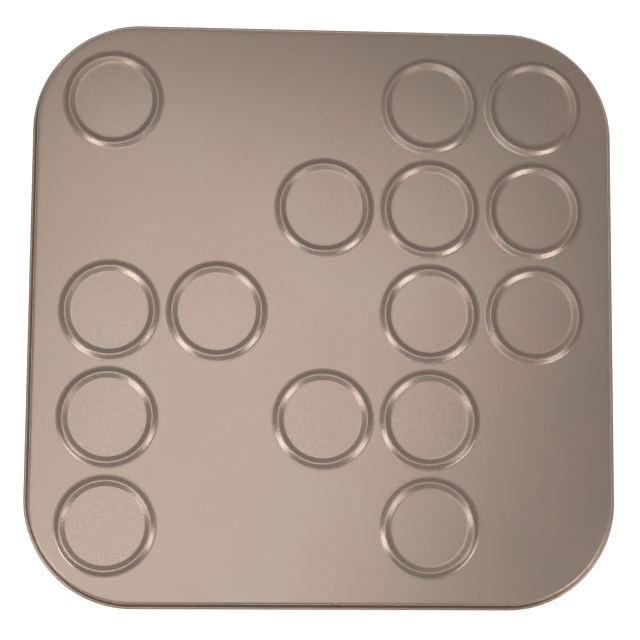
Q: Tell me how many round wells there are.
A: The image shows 15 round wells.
